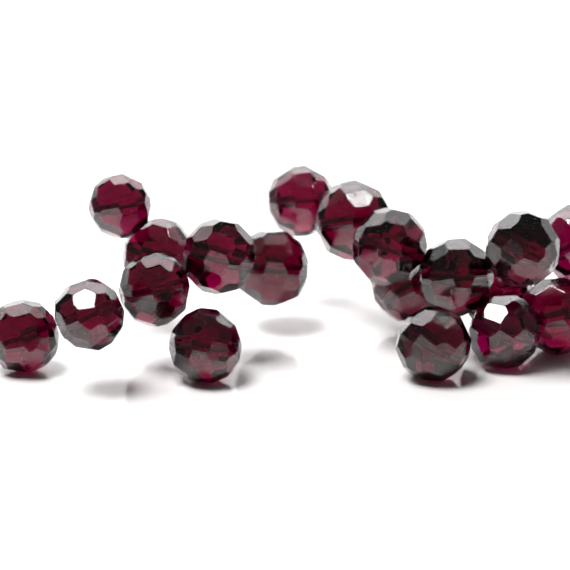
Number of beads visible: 19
